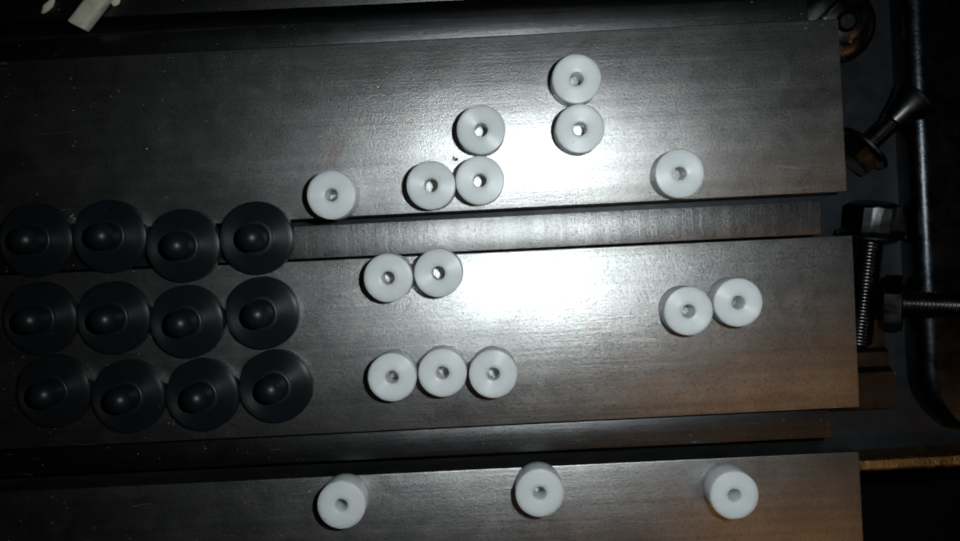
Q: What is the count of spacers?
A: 17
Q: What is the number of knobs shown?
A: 12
